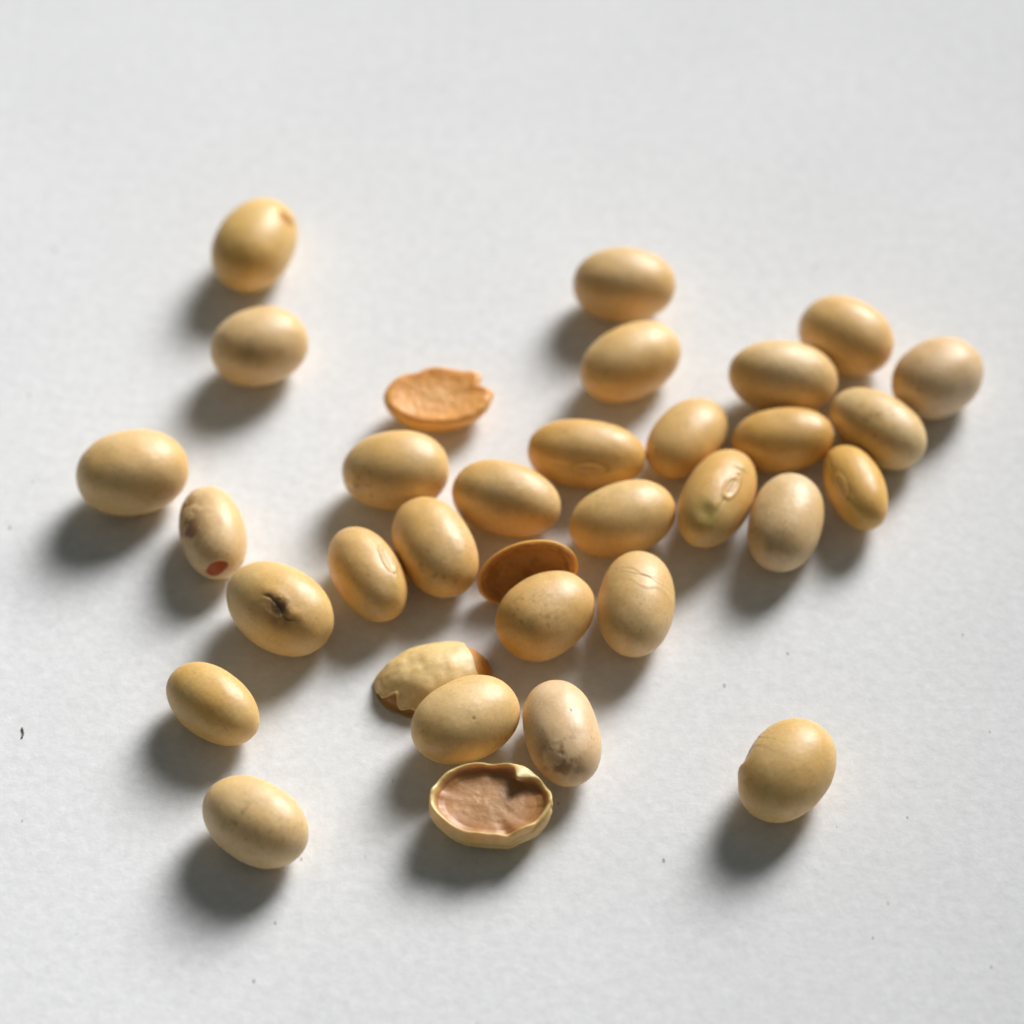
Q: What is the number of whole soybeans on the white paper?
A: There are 29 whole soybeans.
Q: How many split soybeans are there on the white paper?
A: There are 4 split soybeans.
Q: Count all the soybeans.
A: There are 33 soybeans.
